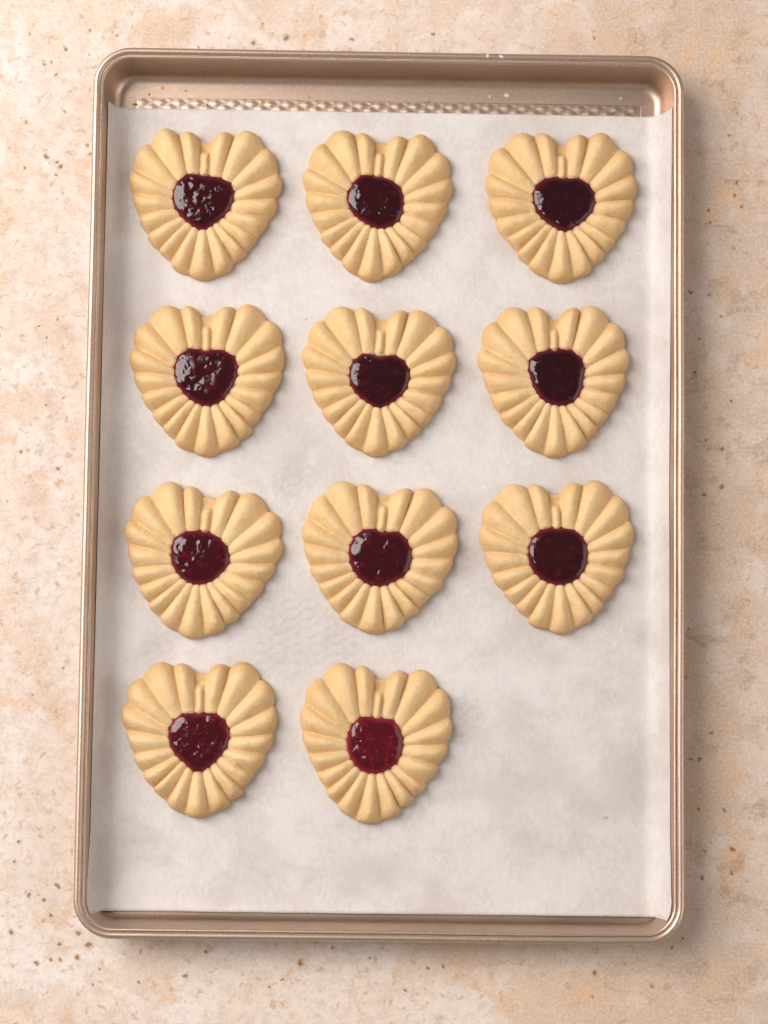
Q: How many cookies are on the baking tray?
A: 11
